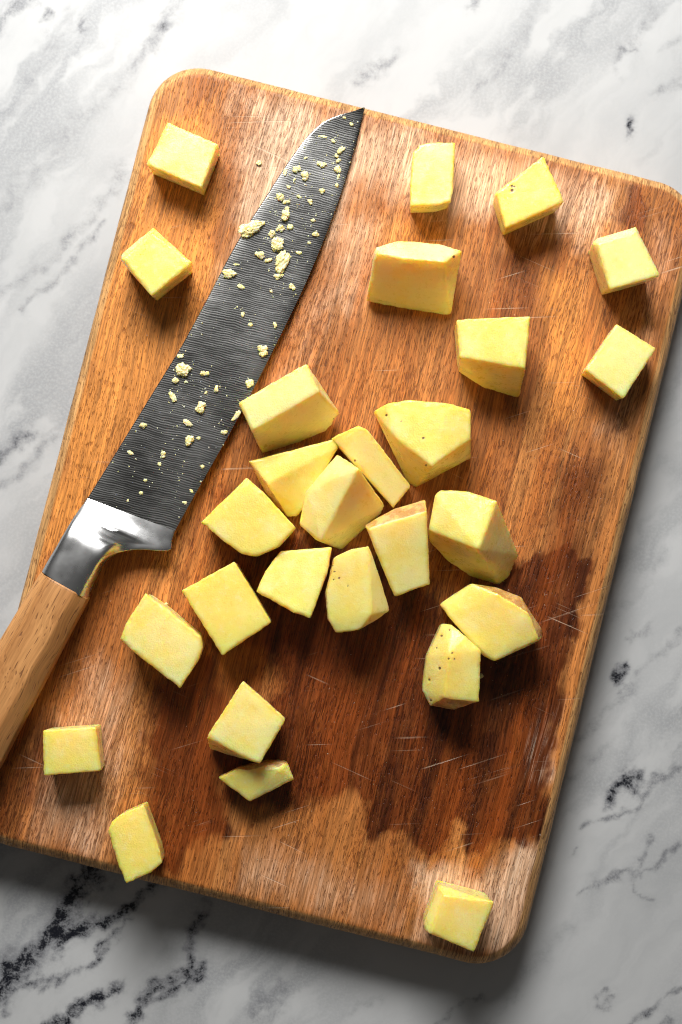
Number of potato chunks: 27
